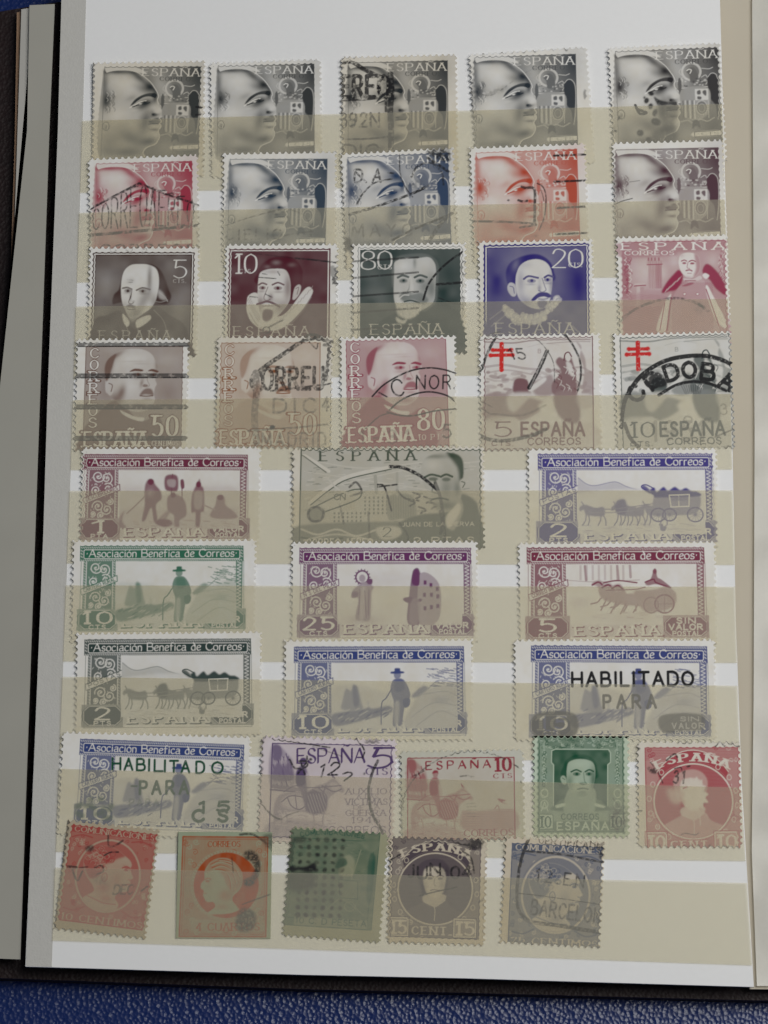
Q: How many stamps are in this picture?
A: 39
